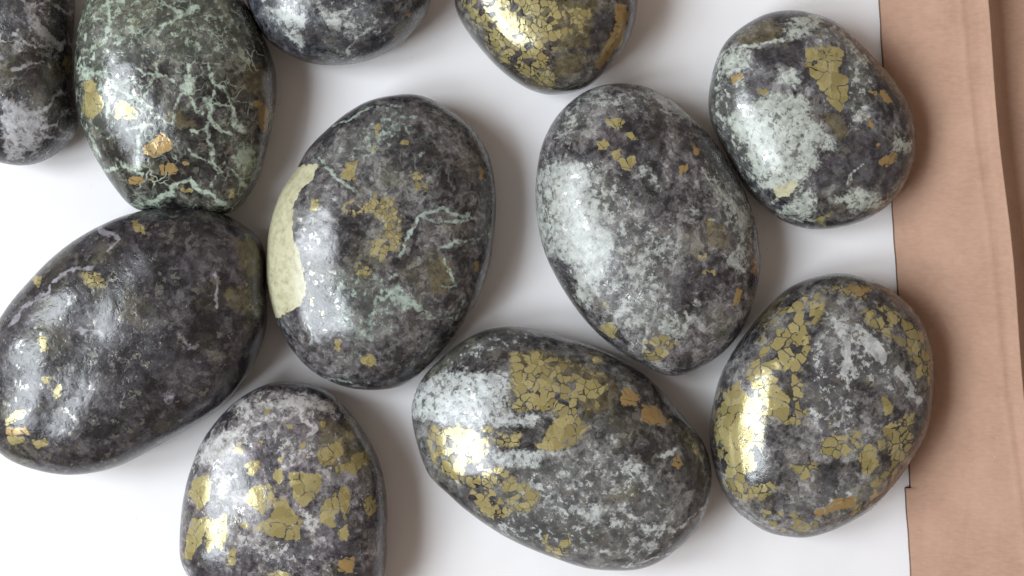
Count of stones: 11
